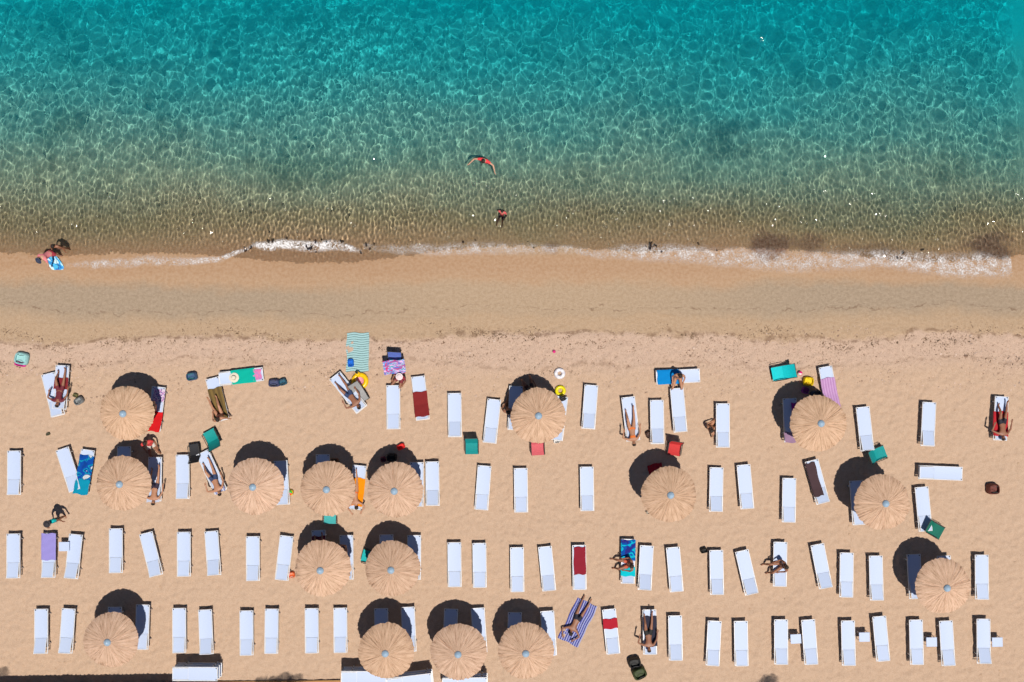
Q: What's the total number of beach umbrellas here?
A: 16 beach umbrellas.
